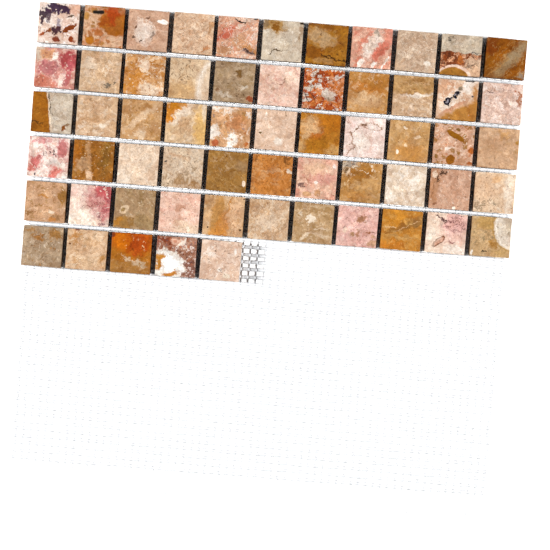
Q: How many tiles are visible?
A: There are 60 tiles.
